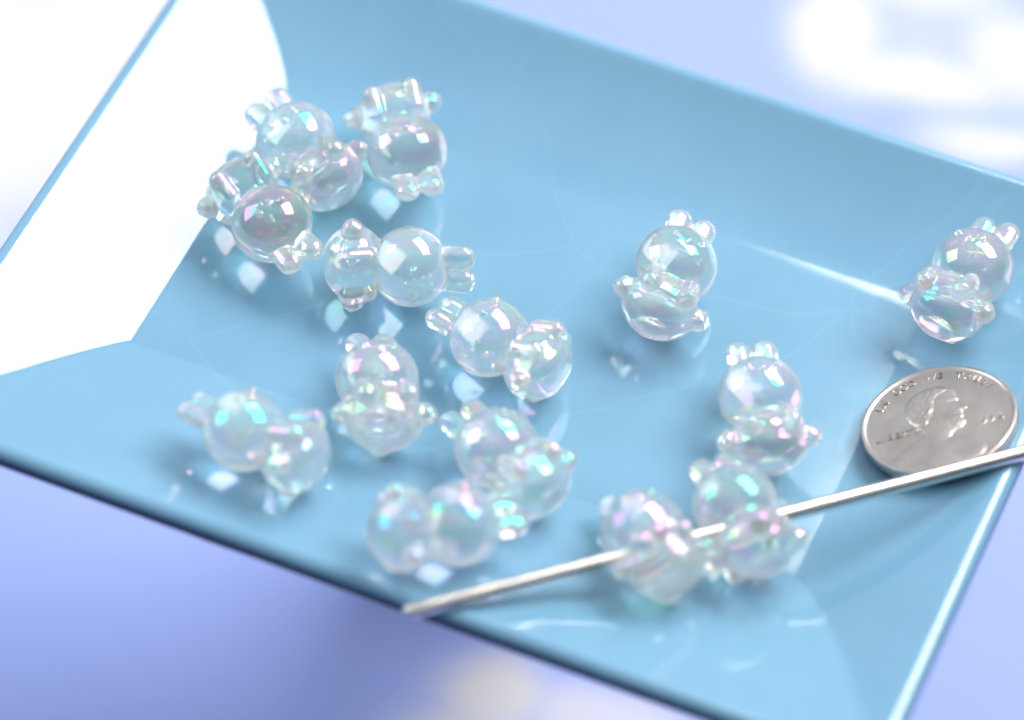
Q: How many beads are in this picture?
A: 14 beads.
